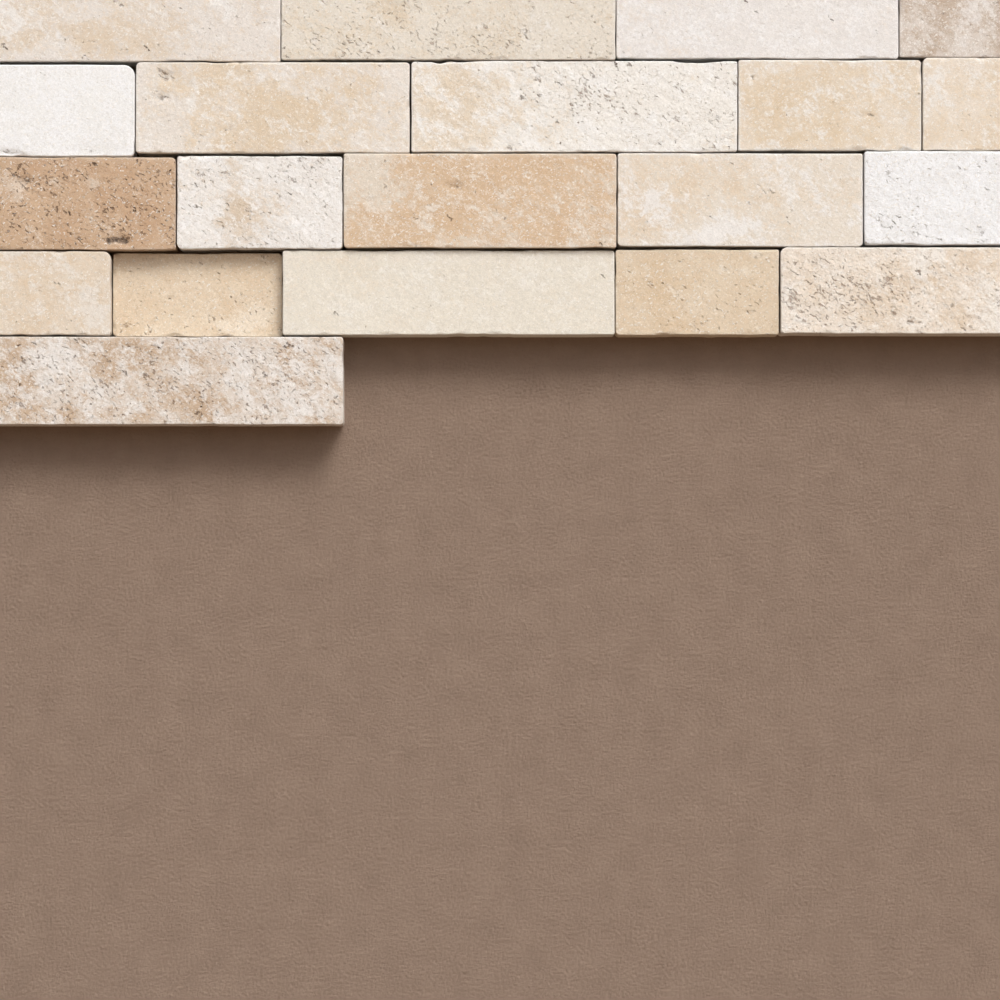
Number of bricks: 20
